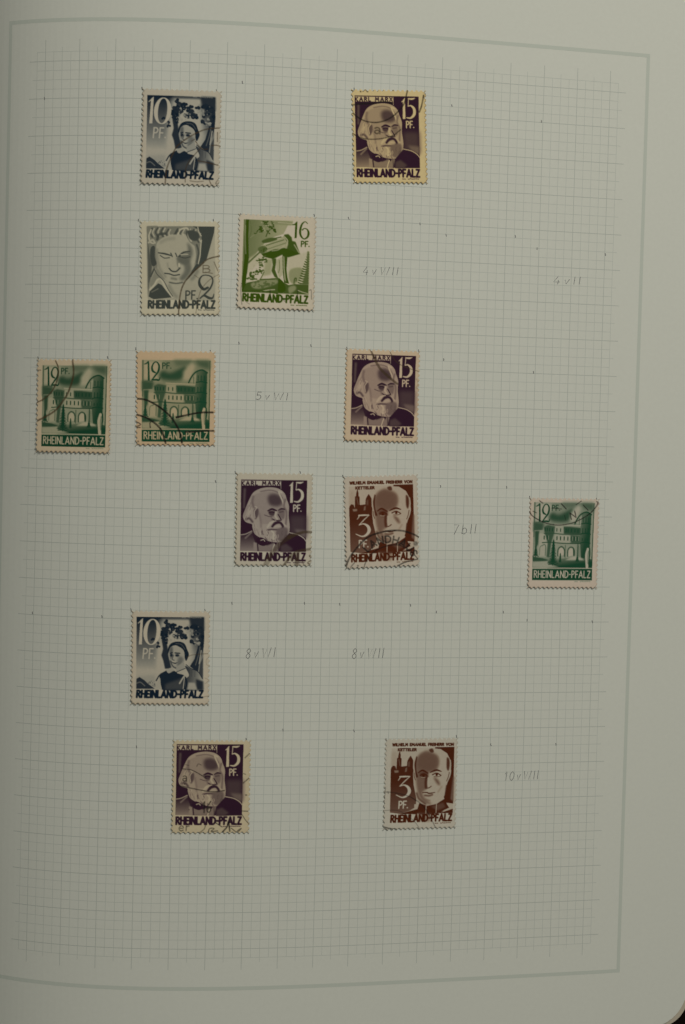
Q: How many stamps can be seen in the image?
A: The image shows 13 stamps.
